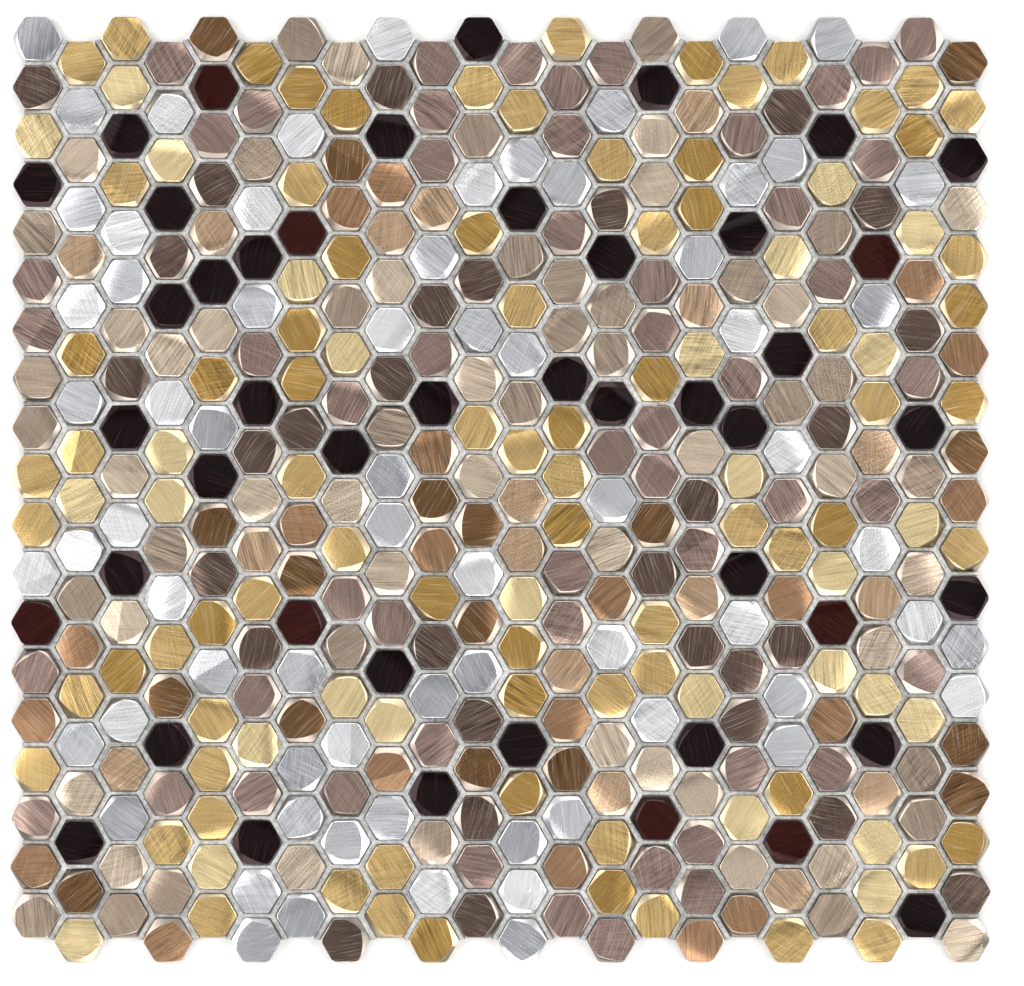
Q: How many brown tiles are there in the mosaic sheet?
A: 198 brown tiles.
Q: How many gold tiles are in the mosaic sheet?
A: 107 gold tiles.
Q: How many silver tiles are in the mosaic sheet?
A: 68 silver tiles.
